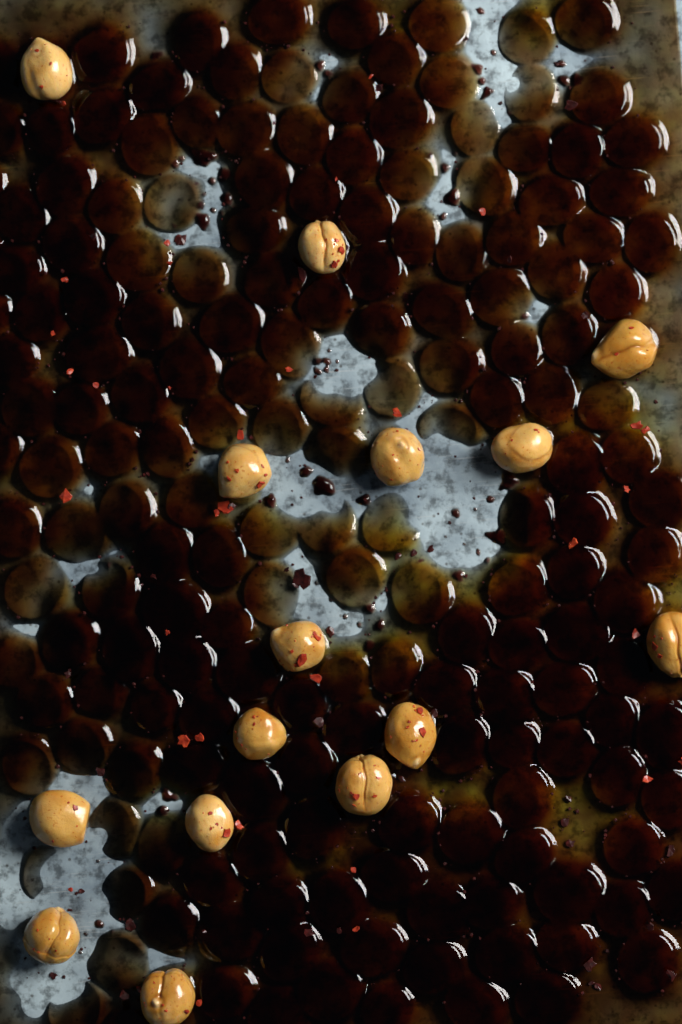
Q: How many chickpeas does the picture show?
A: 15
